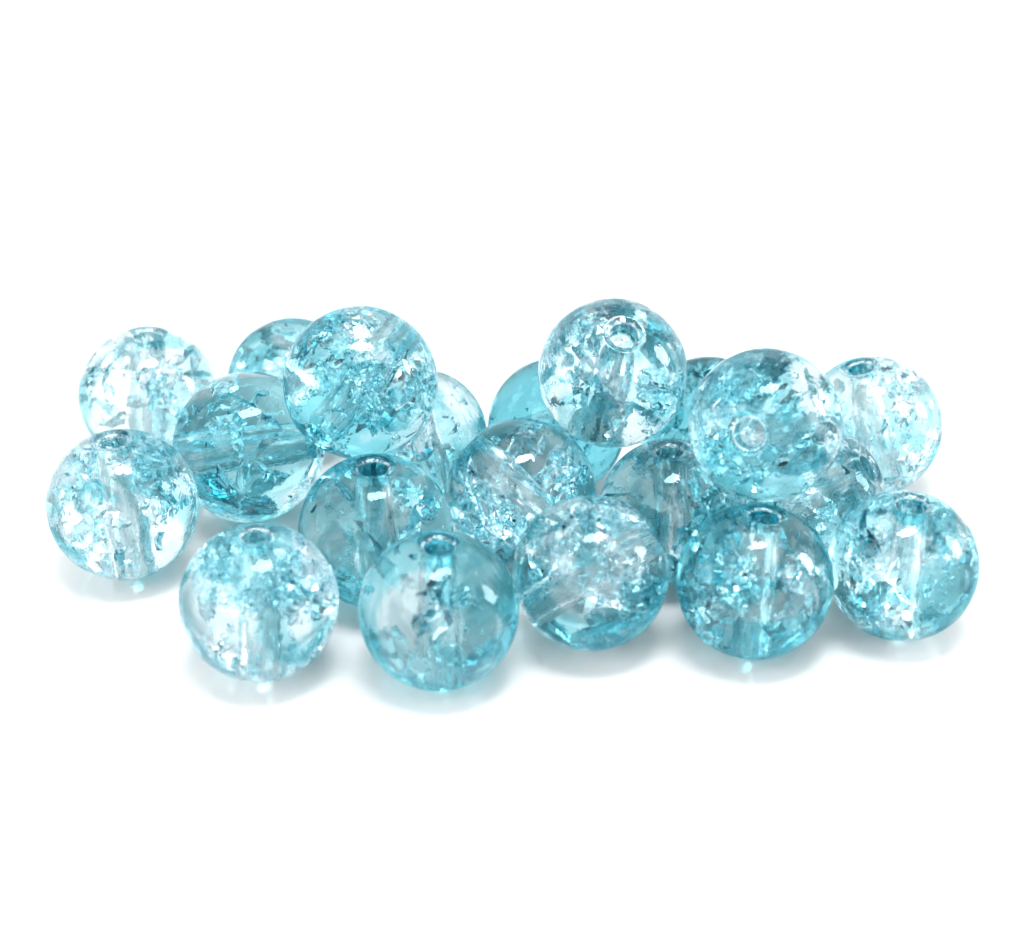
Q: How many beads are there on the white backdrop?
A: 20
